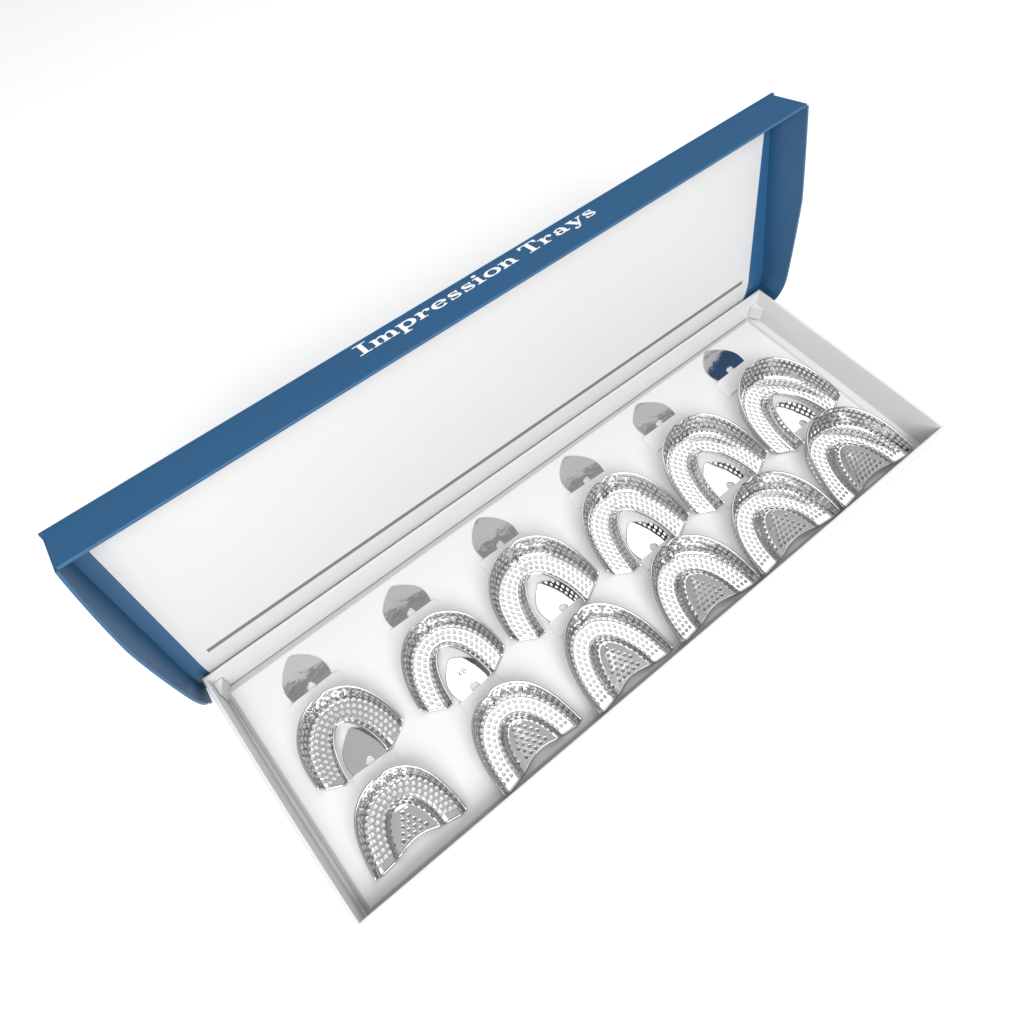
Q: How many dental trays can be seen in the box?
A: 12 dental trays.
